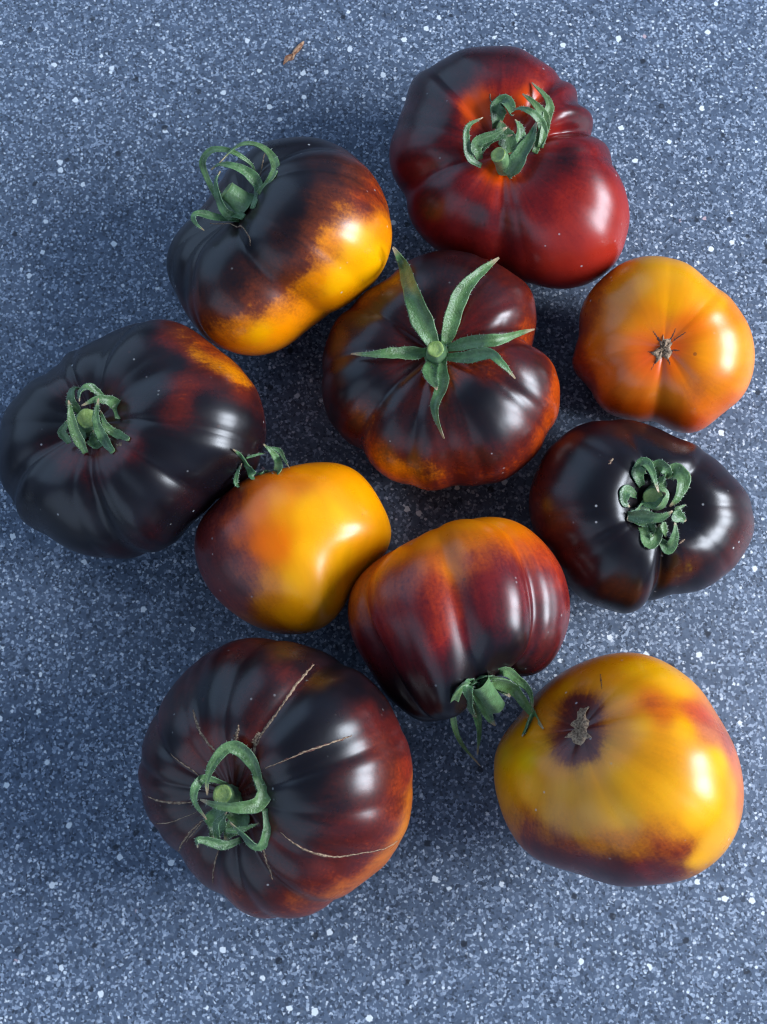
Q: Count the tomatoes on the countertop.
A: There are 10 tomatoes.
